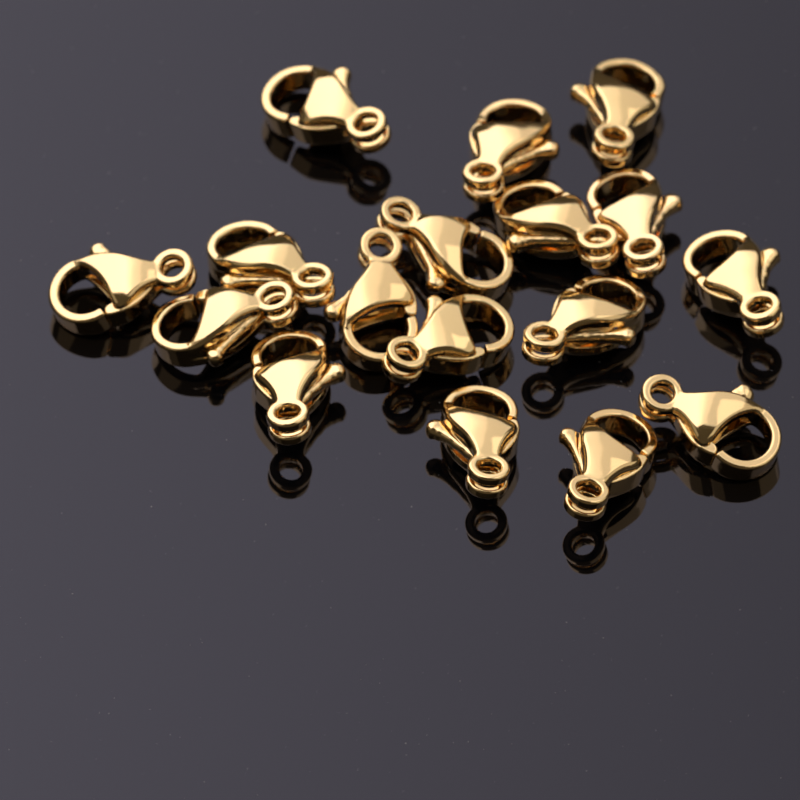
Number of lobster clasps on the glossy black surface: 17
